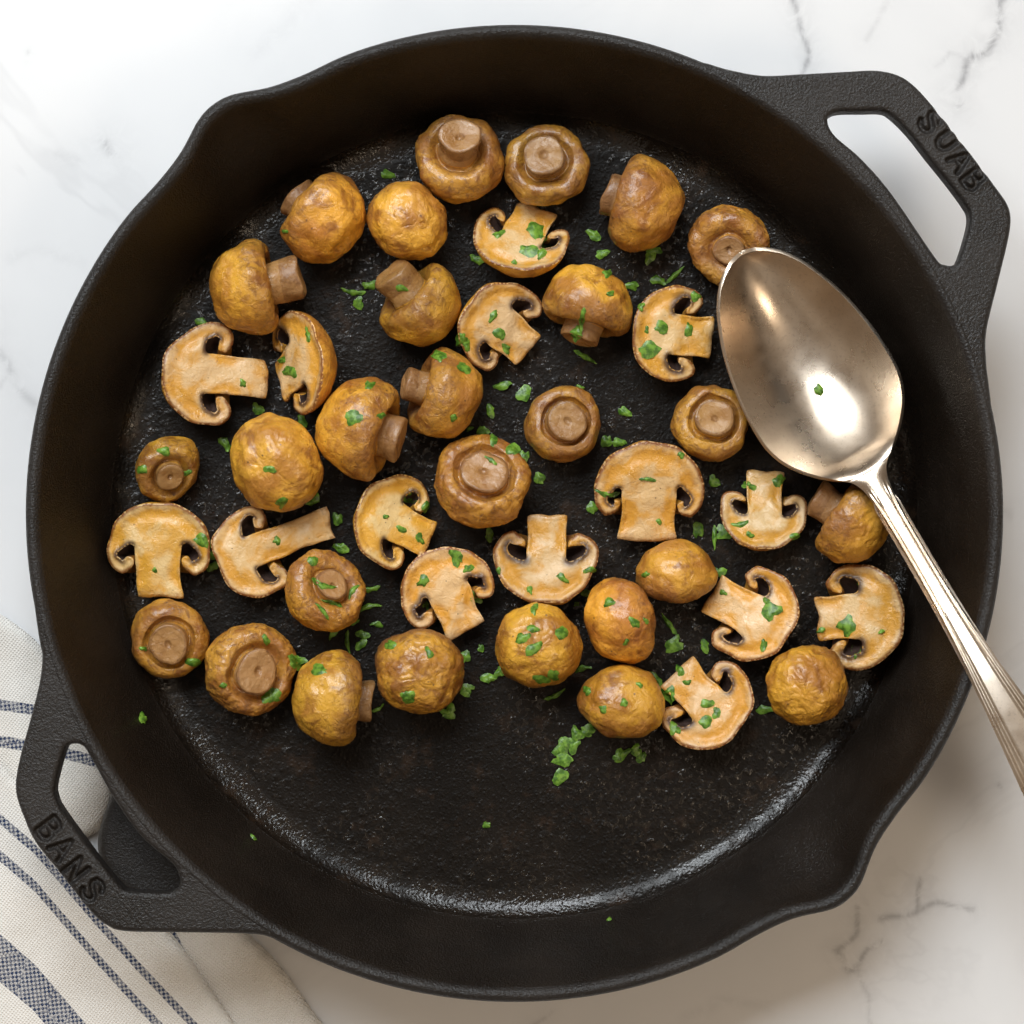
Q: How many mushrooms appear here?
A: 42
